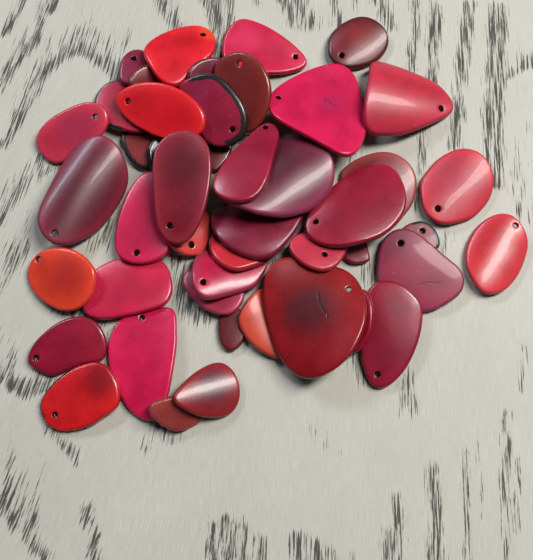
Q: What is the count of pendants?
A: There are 46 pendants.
